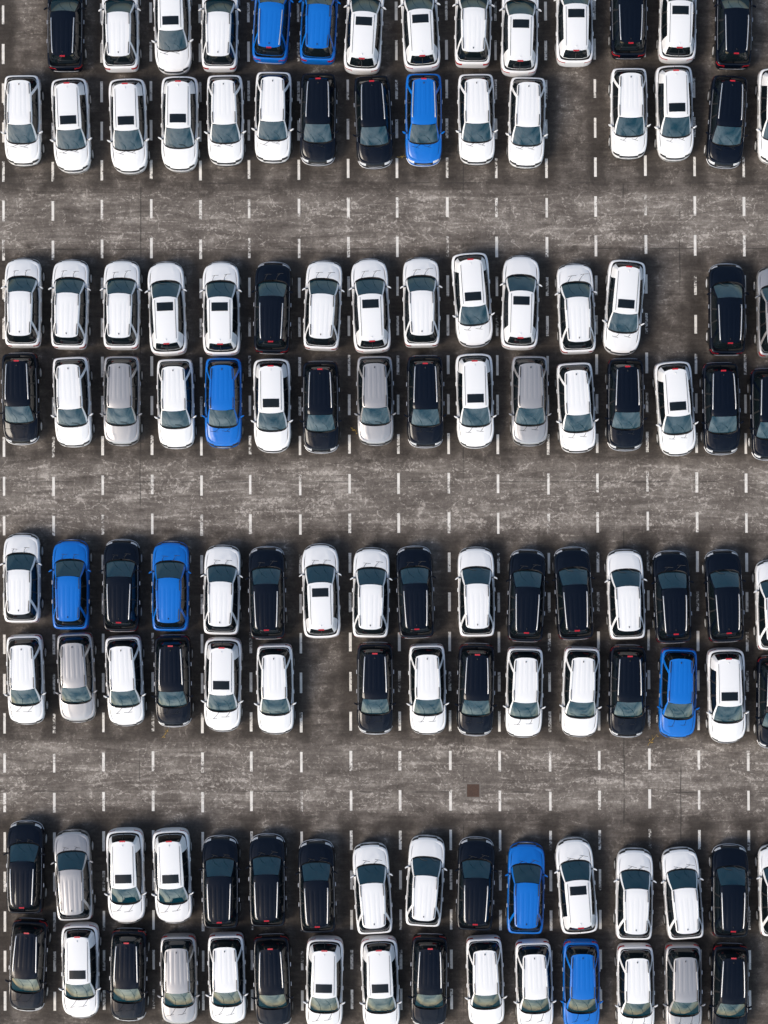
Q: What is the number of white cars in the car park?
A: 68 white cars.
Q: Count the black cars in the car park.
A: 37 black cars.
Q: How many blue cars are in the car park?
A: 9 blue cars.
